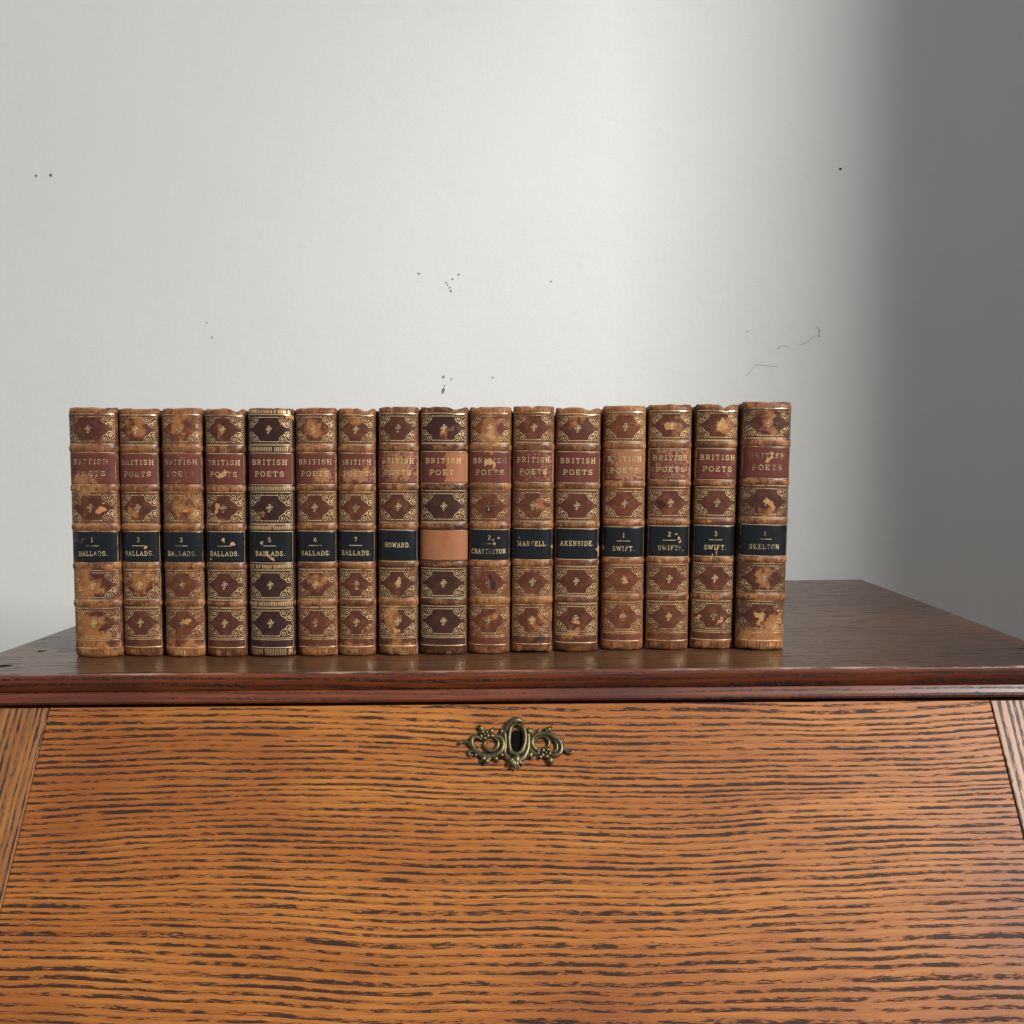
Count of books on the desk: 16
